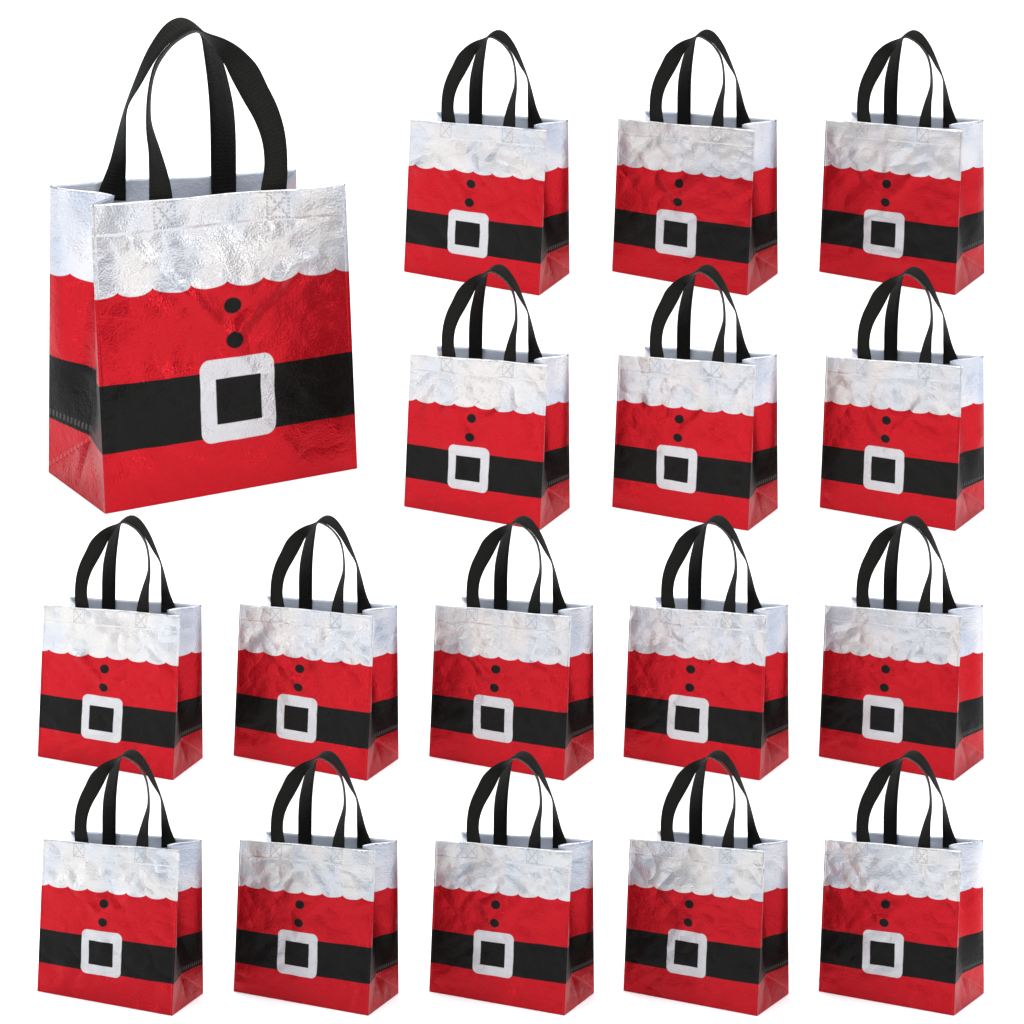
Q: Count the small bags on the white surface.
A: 16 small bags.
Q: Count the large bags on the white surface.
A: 1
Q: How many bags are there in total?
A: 17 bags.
